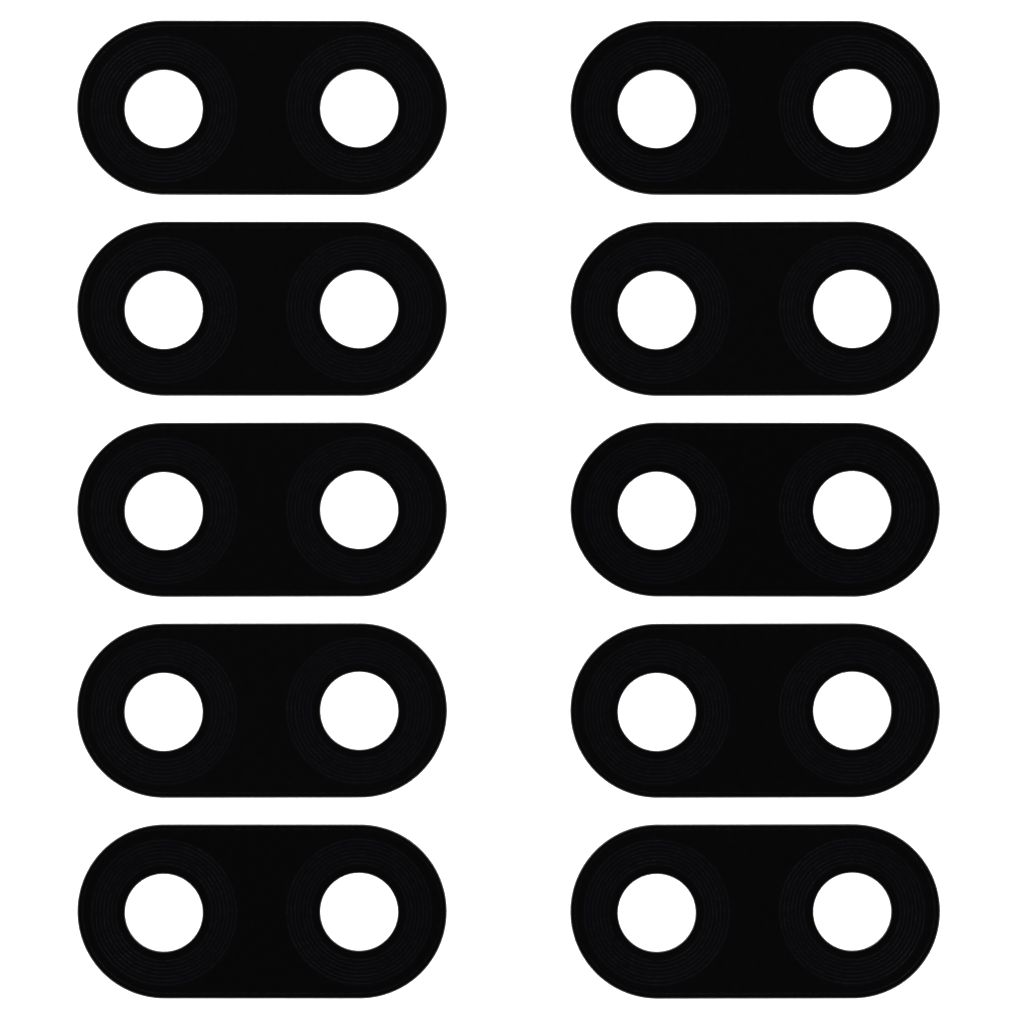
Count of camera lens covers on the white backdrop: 10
